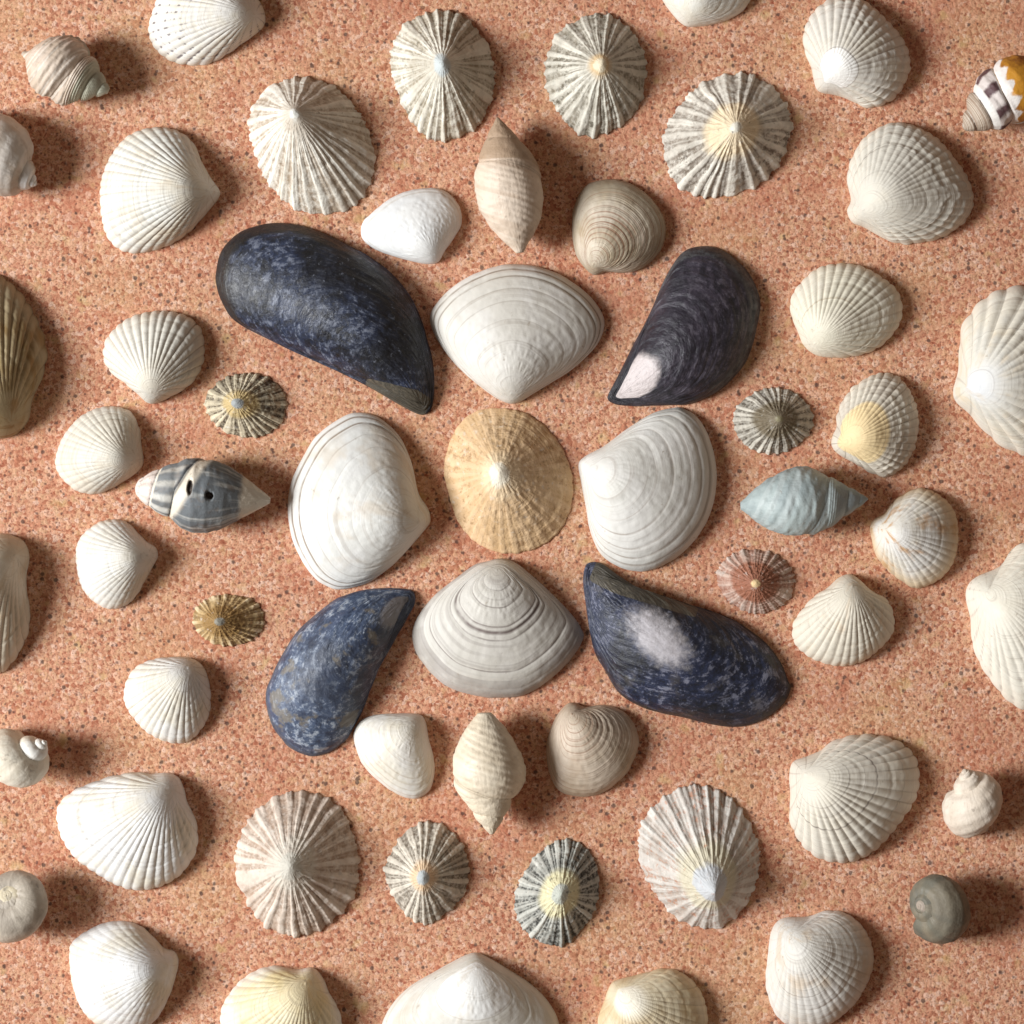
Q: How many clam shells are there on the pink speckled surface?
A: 32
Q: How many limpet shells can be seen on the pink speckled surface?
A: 13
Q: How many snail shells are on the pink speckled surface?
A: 11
